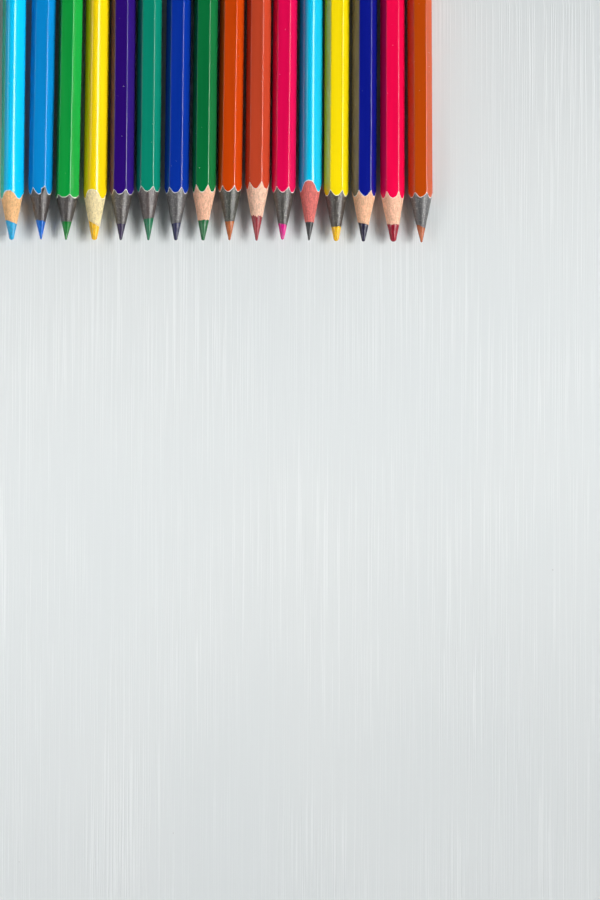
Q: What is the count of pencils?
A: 16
